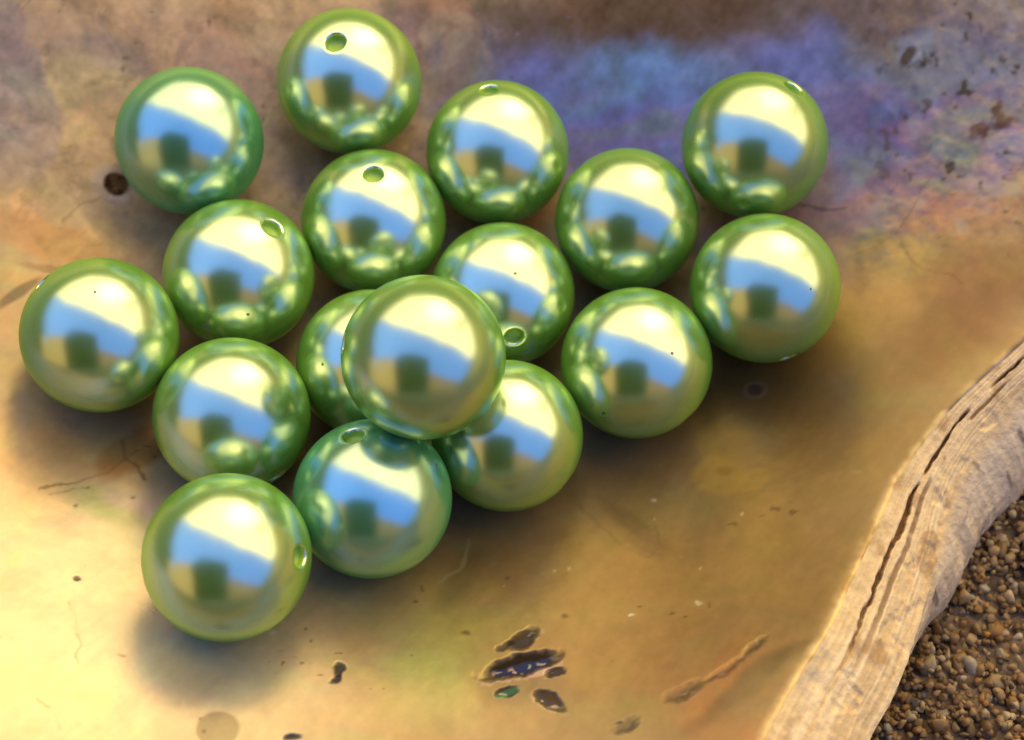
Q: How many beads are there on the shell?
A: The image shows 17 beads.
